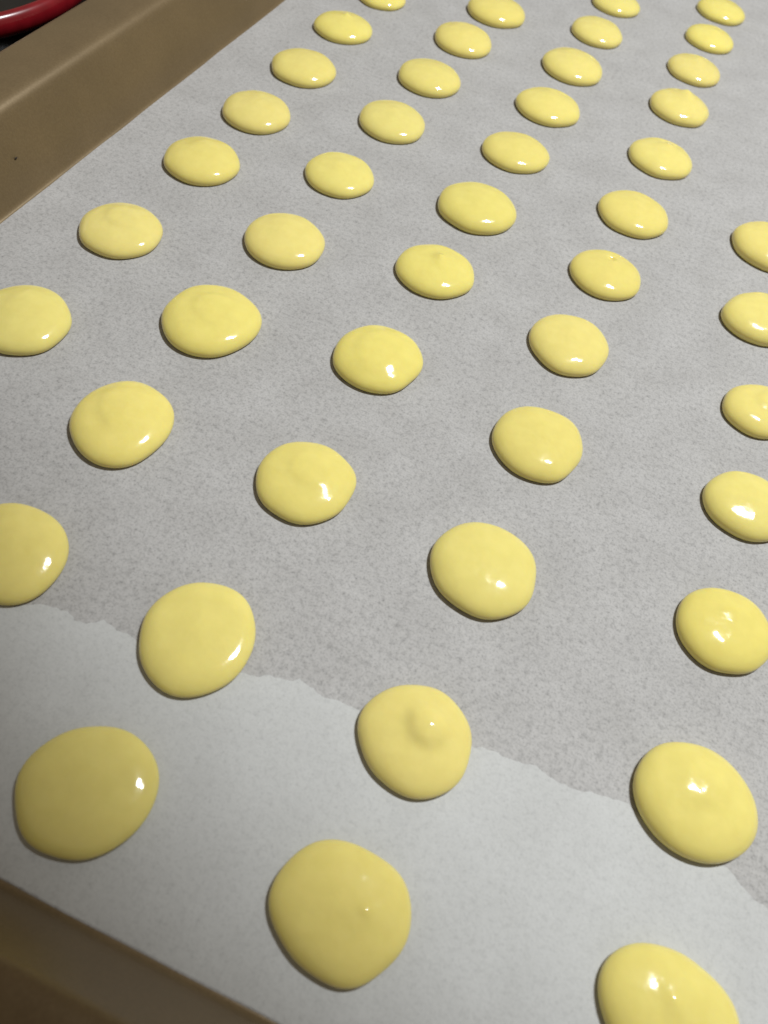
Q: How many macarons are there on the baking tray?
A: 46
